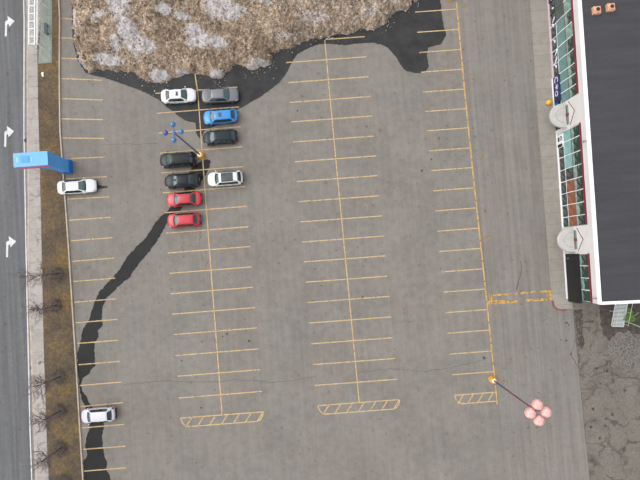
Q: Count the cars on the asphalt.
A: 11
